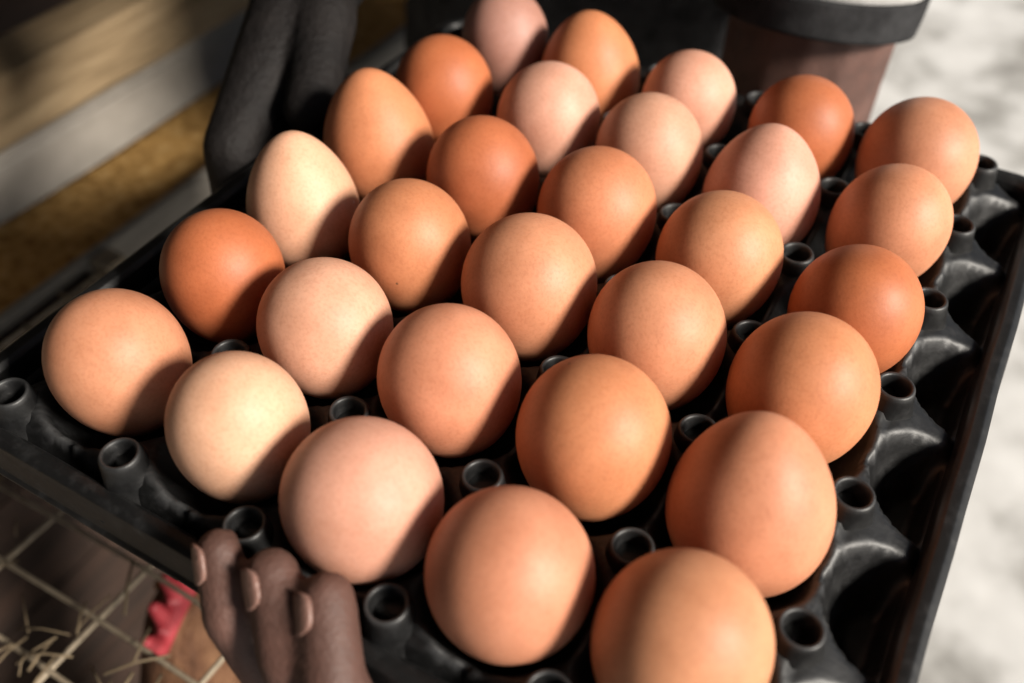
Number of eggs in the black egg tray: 30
